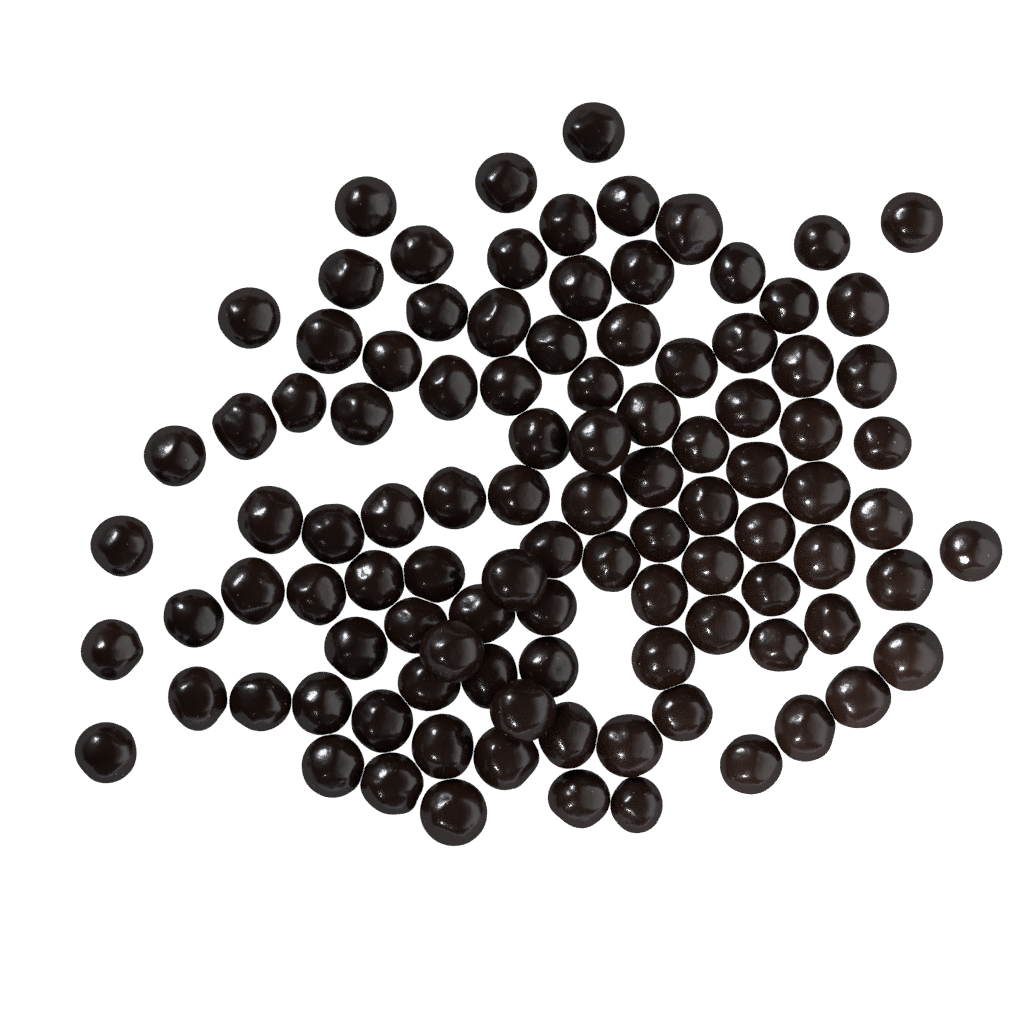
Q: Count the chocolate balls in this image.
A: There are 102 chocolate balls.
